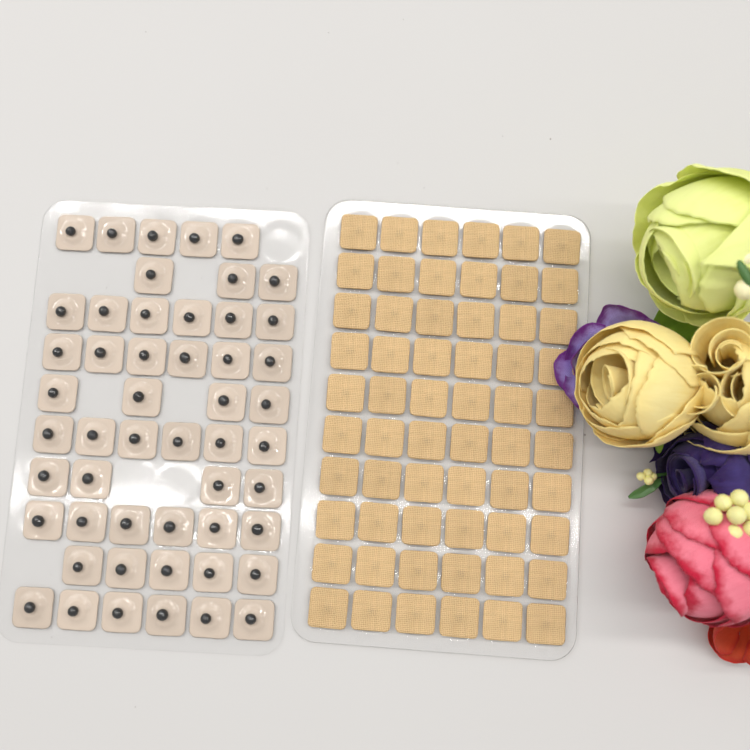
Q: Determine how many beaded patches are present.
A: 51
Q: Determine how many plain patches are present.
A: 60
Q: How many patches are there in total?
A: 111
